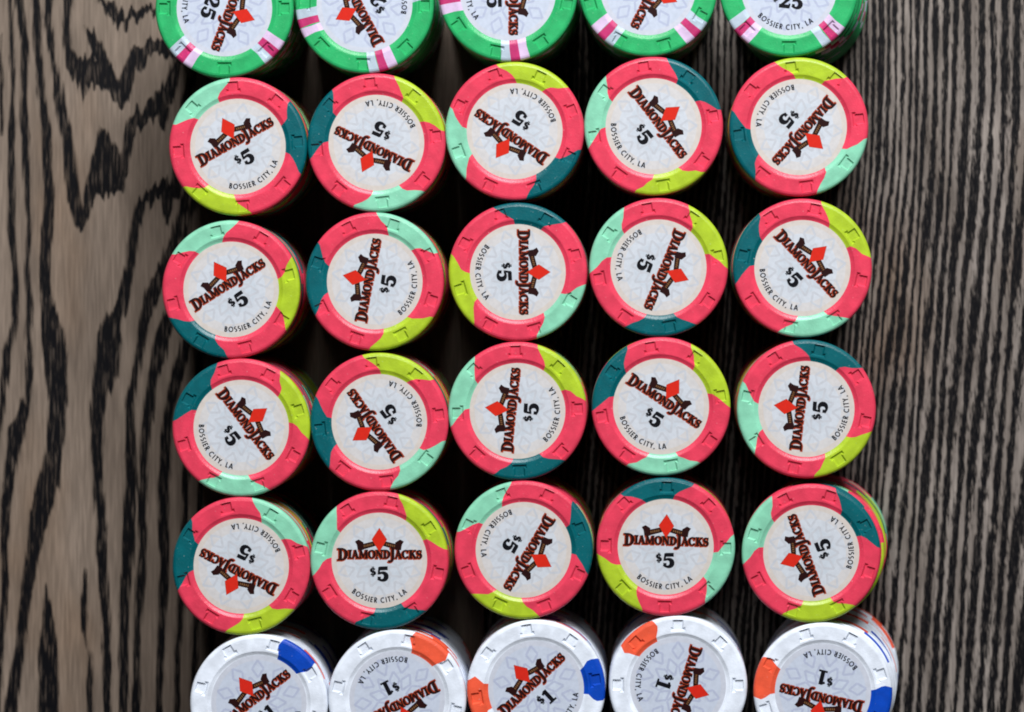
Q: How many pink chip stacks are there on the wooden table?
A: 20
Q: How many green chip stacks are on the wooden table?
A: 5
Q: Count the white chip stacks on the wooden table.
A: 5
